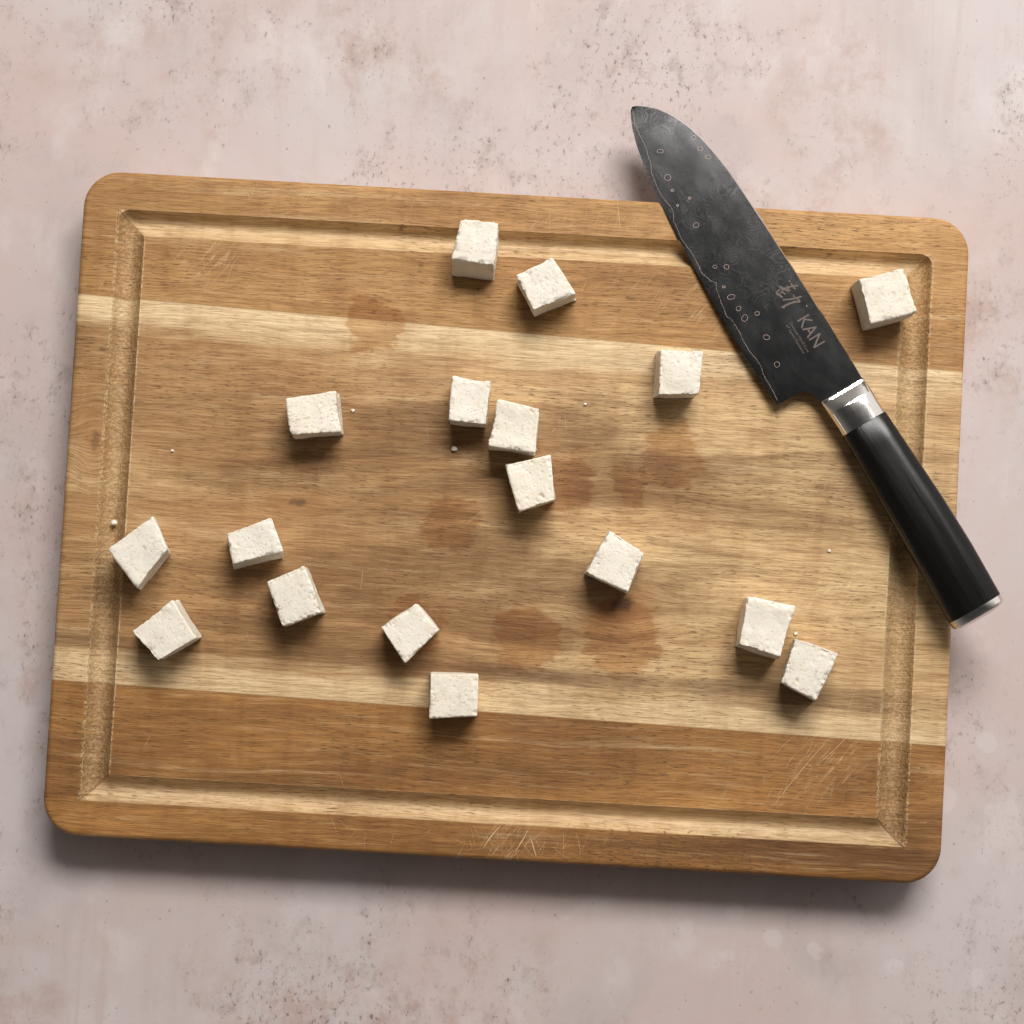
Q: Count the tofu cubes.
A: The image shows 17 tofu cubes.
